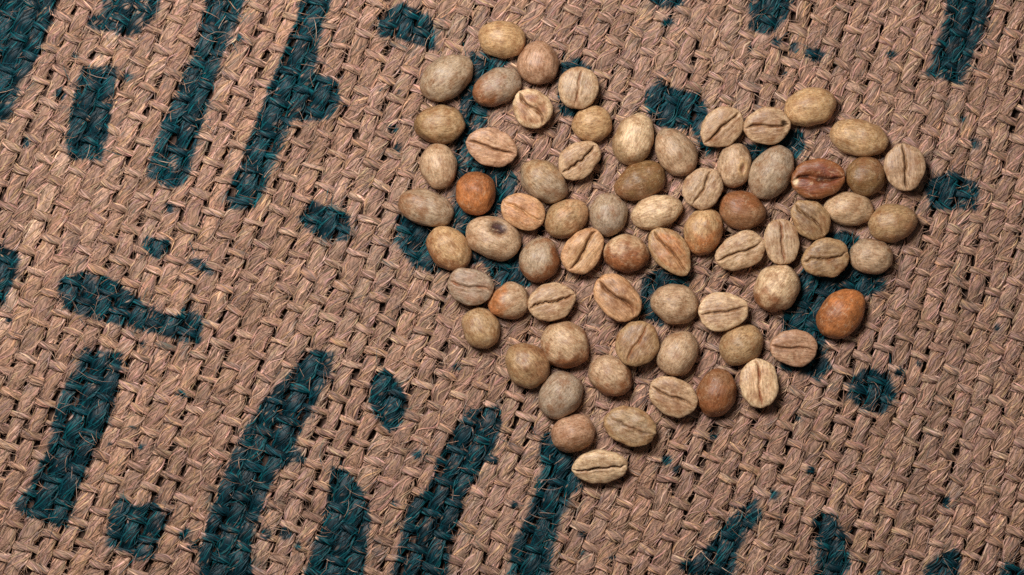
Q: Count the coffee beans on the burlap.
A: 69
